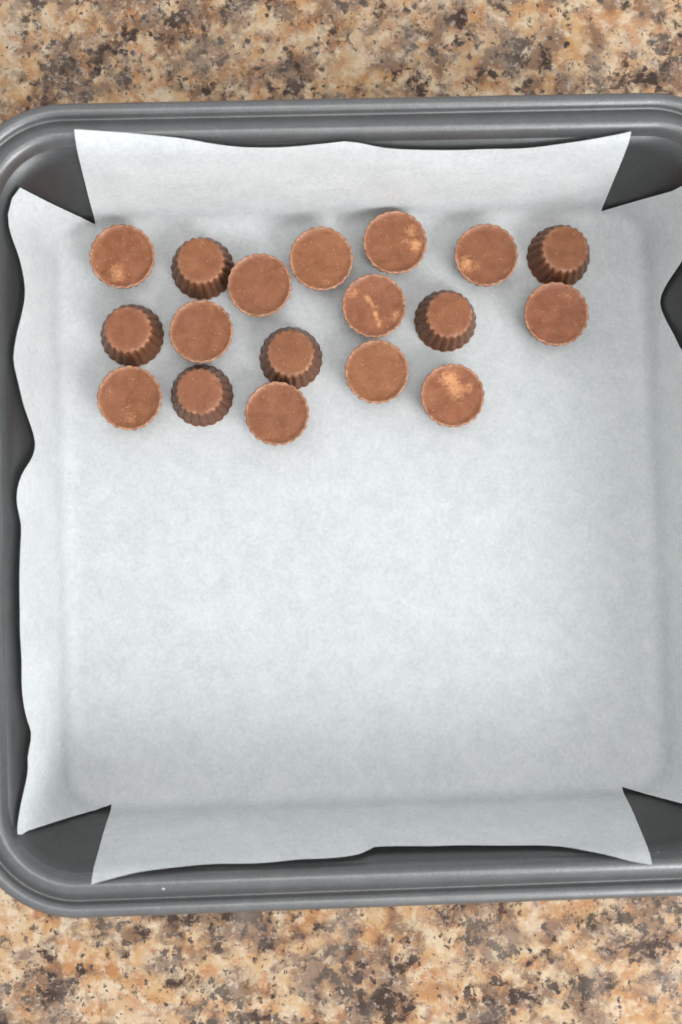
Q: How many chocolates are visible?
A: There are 18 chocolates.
